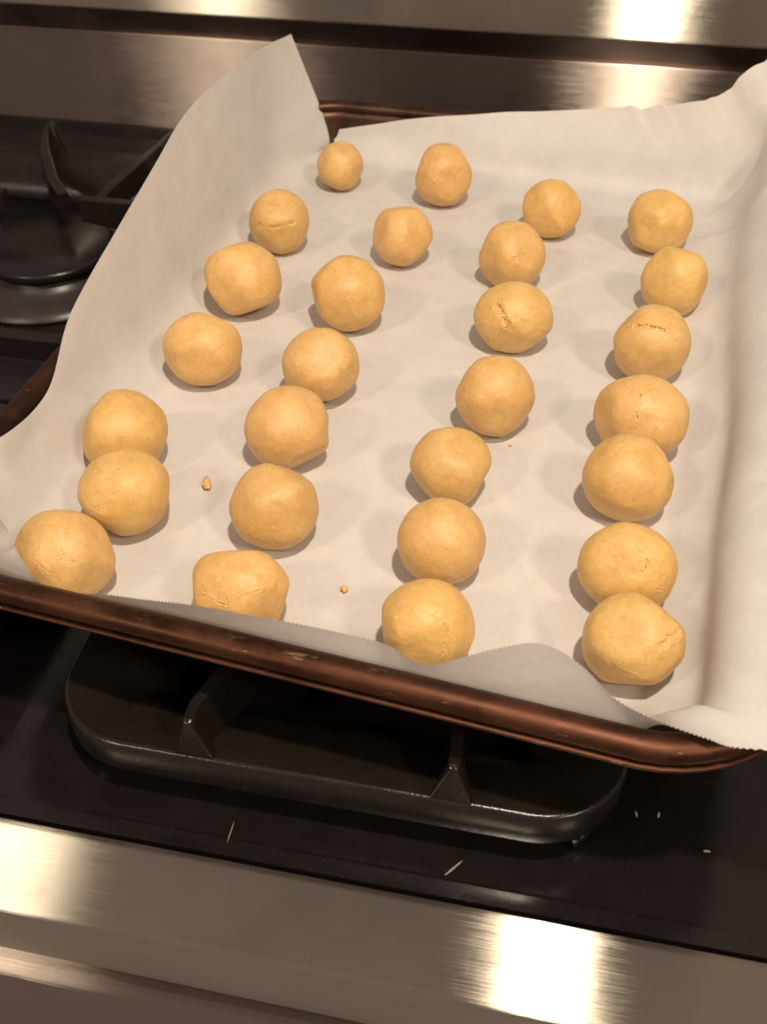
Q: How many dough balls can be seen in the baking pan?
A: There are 28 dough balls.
